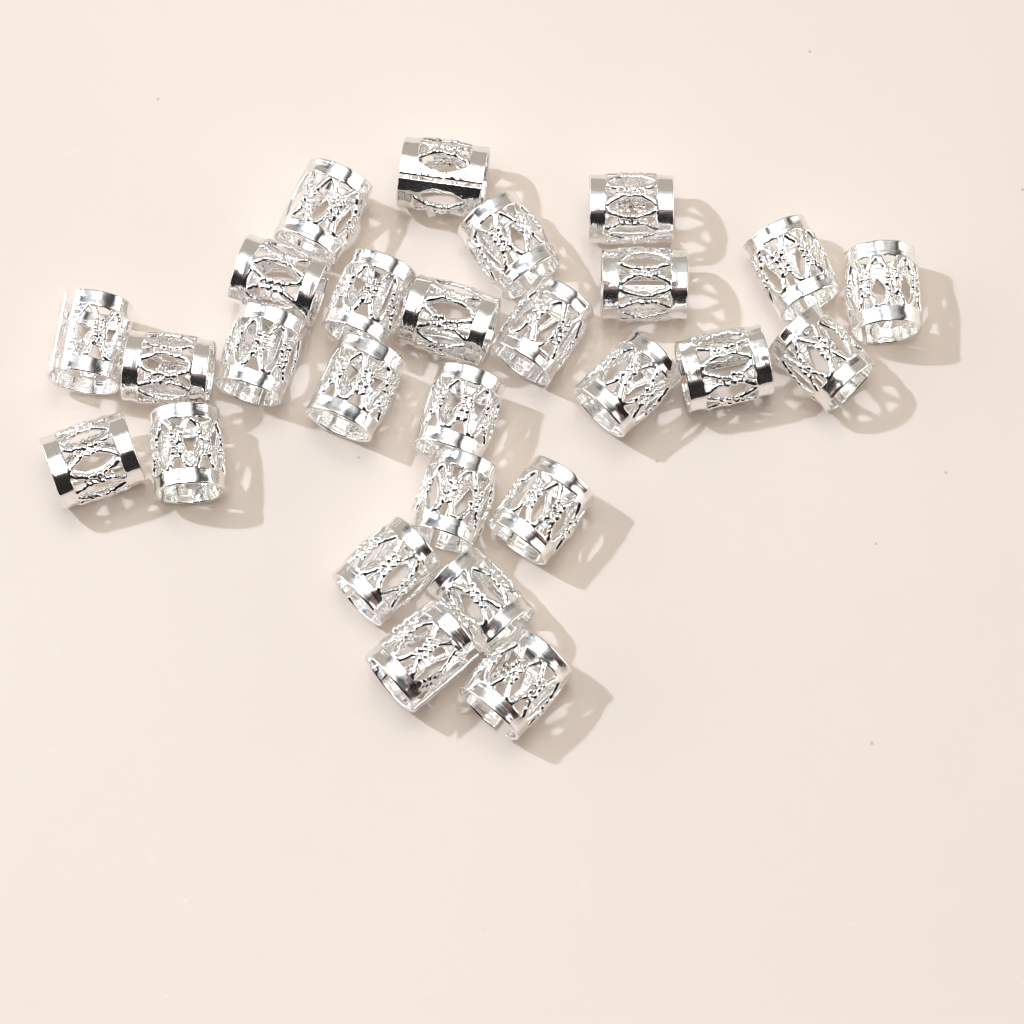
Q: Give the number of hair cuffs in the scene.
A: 27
